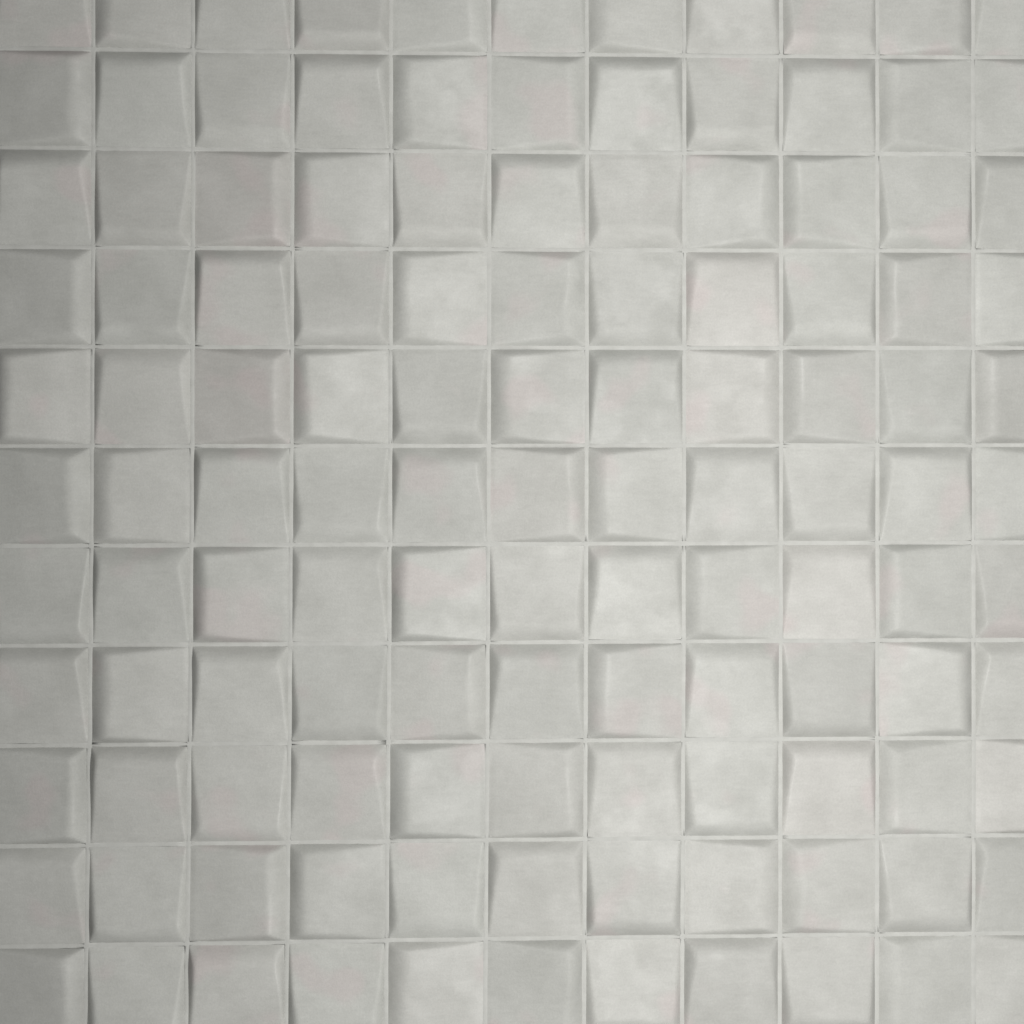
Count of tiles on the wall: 121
